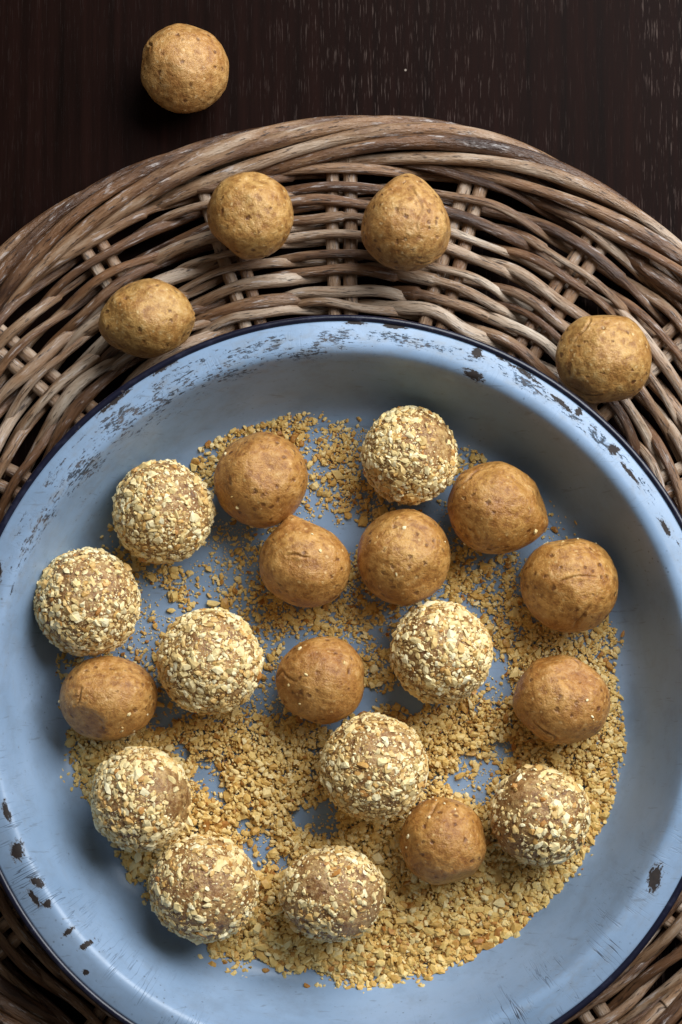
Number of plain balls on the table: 14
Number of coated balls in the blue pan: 10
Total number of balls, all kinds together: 24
